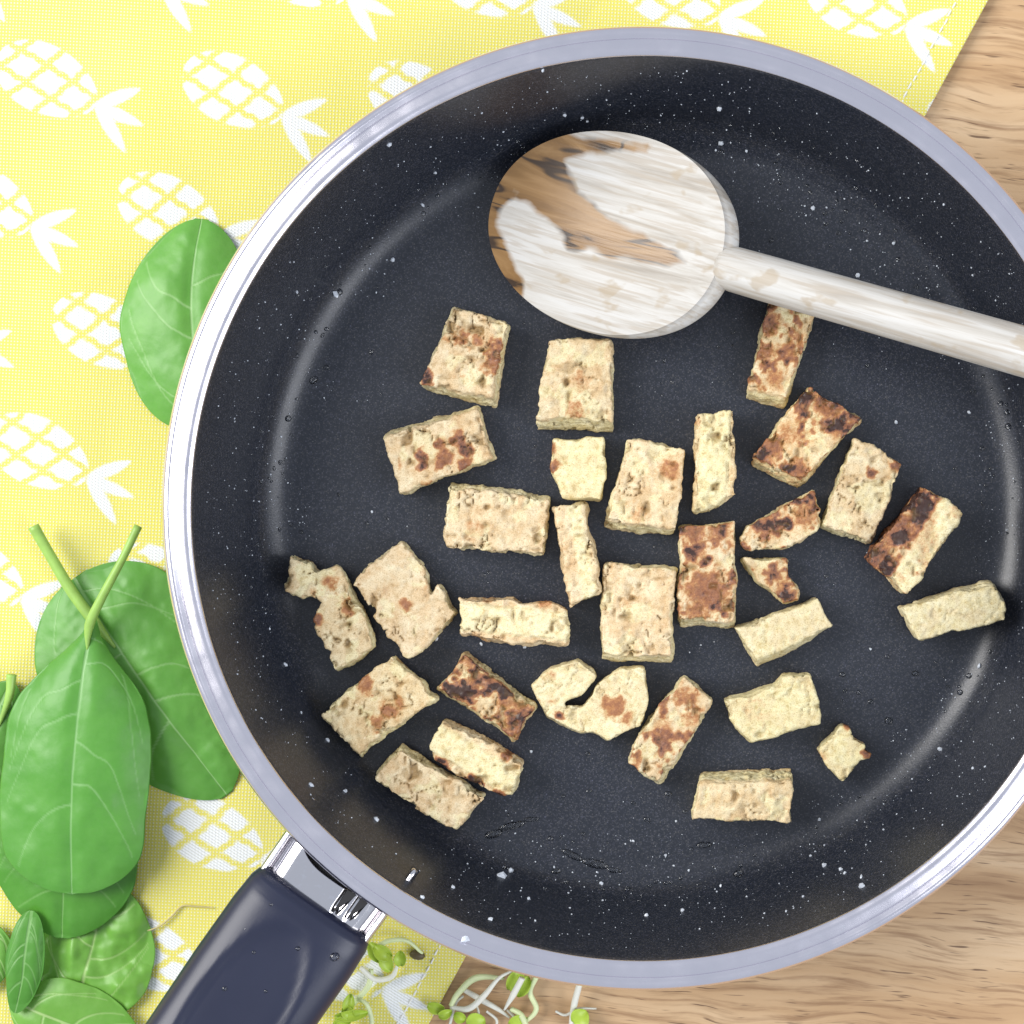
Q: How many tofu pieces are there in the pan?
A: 30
